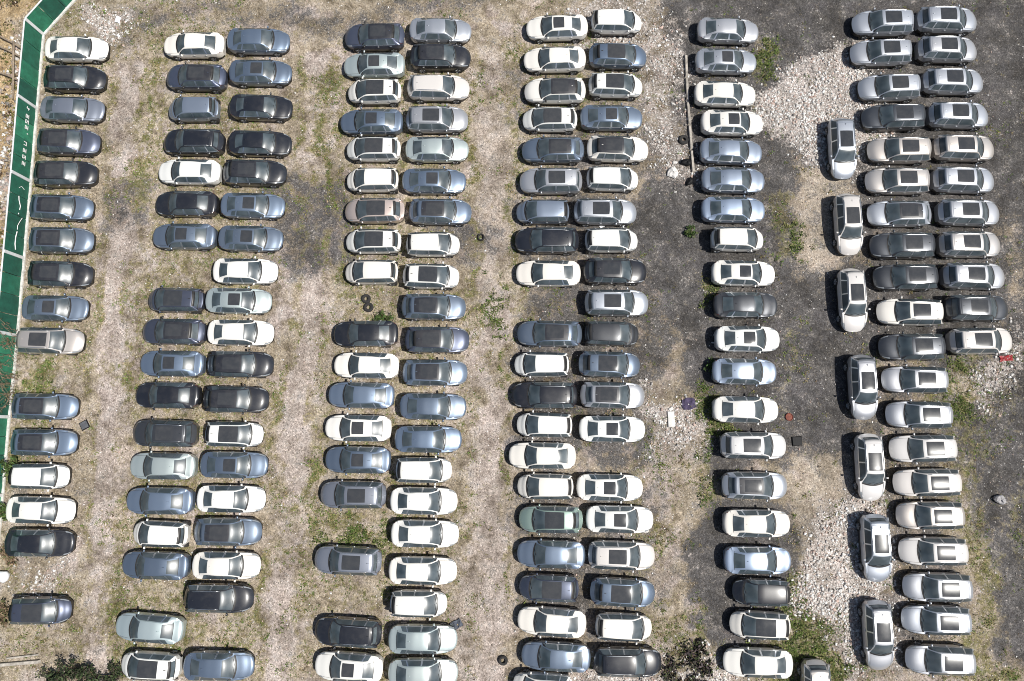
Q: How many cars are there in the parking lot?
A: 192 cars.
